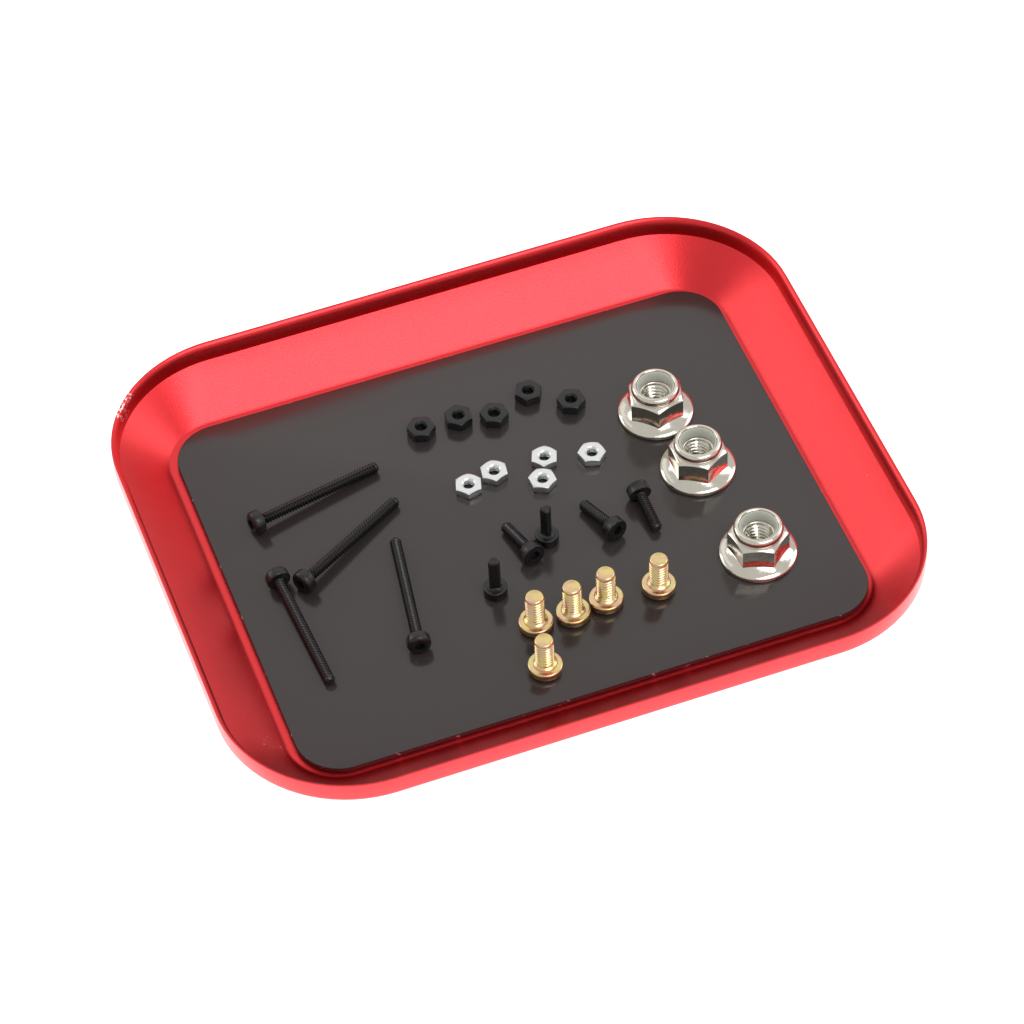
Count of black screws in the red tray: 9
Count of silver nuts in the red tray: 8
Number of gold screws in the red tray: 5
